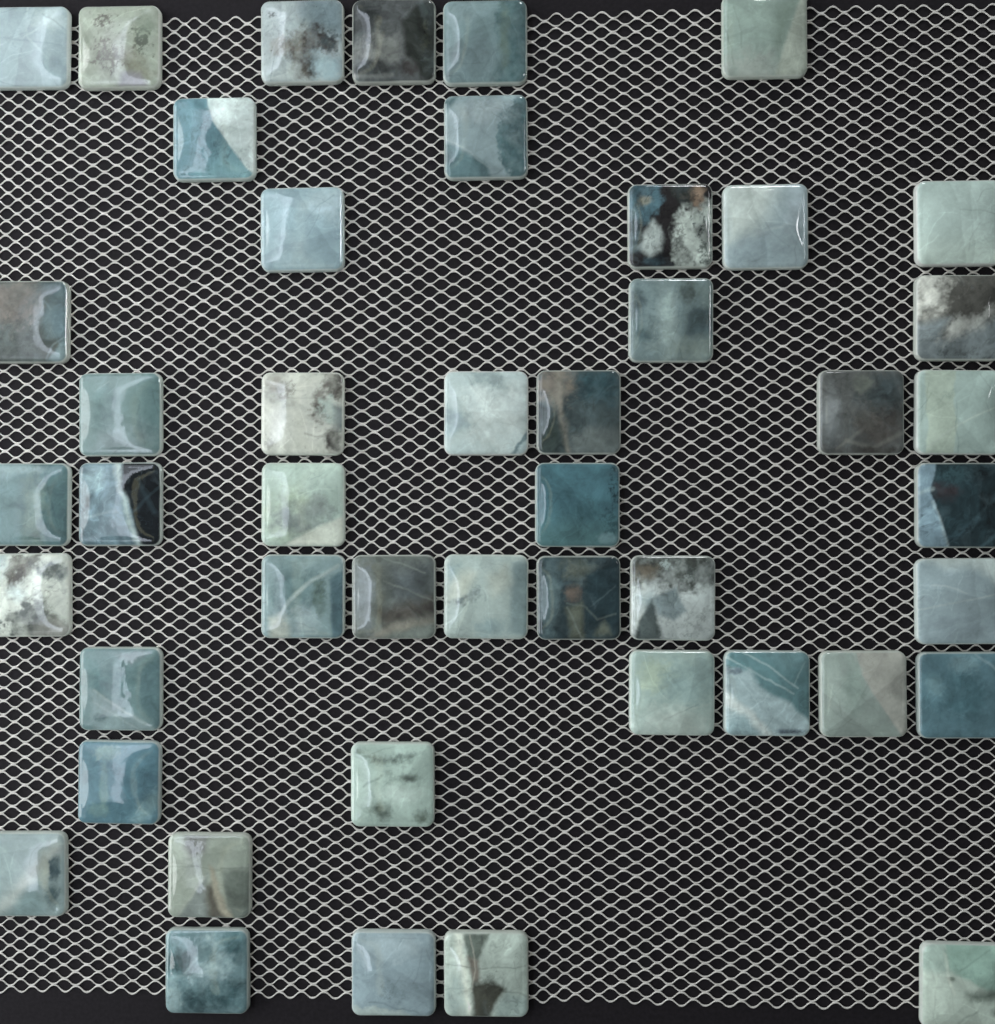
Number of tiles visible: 46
